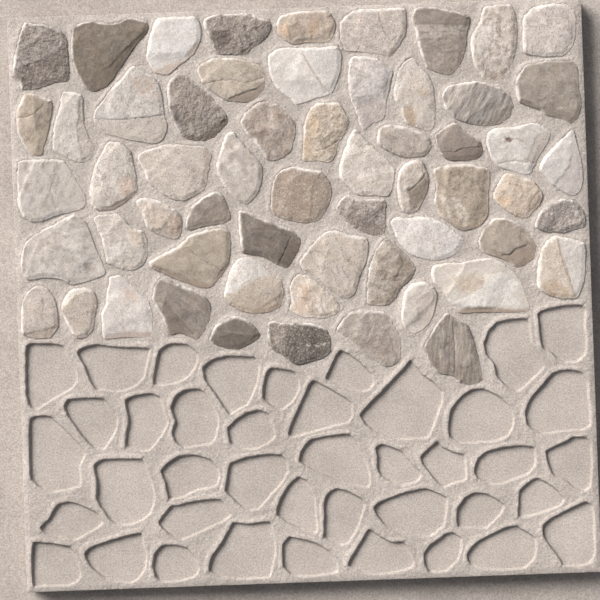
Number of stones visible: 59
